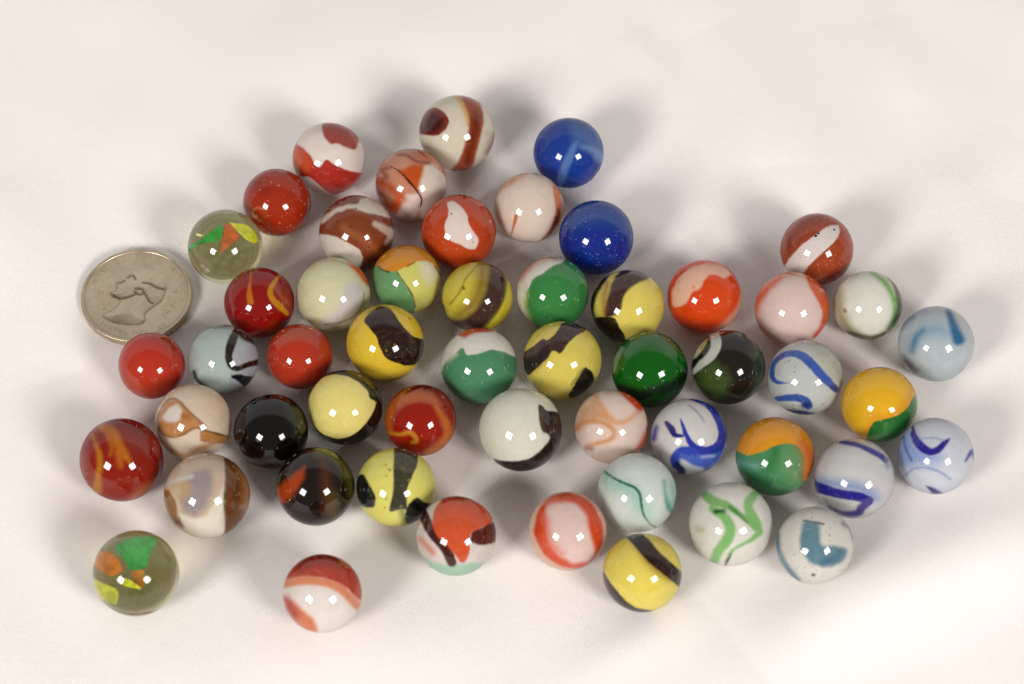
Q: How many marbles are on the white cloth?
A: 53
